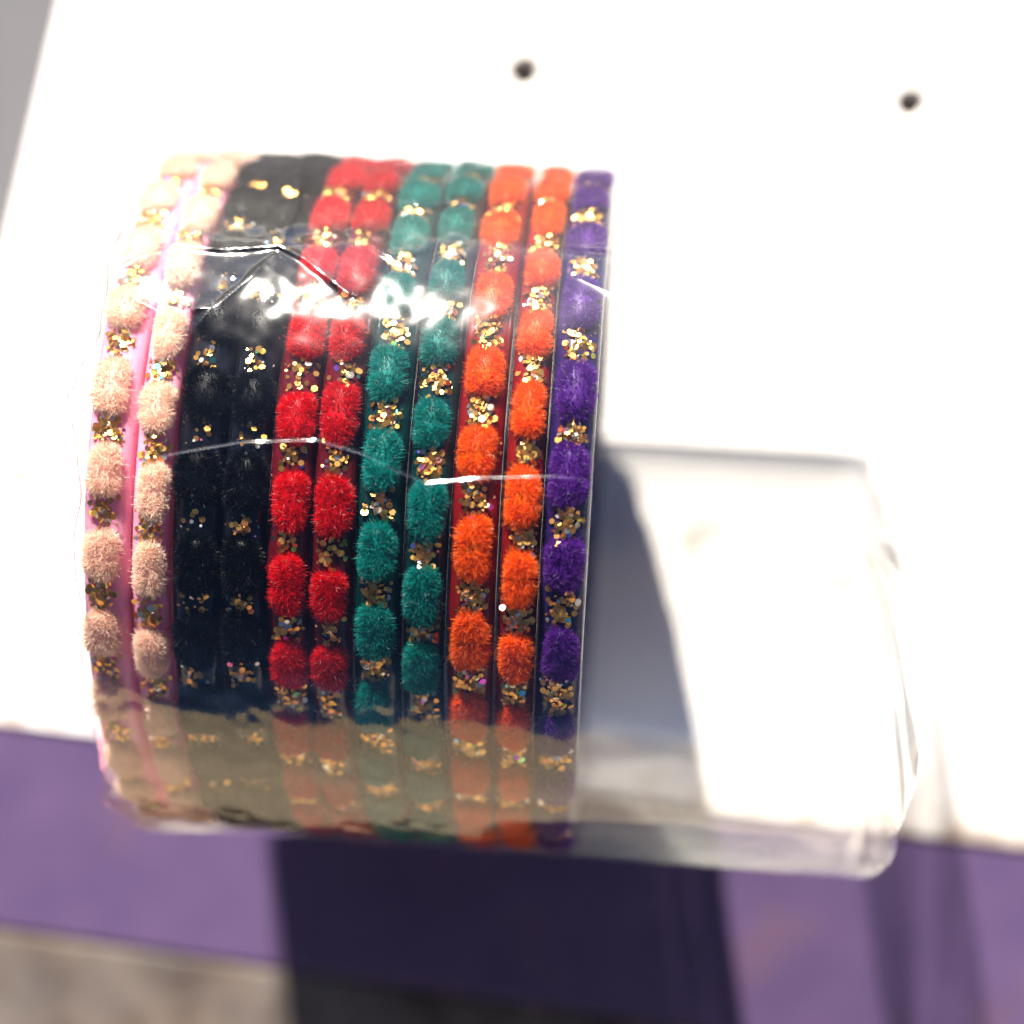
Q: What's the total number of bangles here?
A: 11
